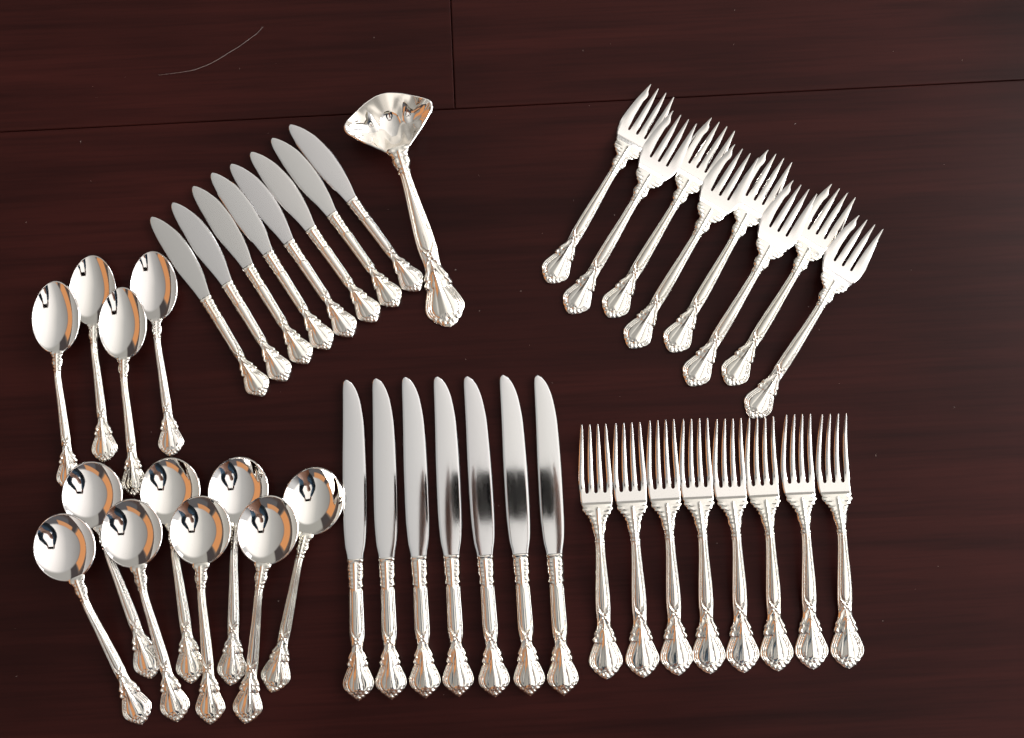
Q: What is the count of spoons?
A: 12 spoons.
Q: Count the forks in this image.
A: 16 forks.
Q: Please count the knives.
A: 15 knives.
